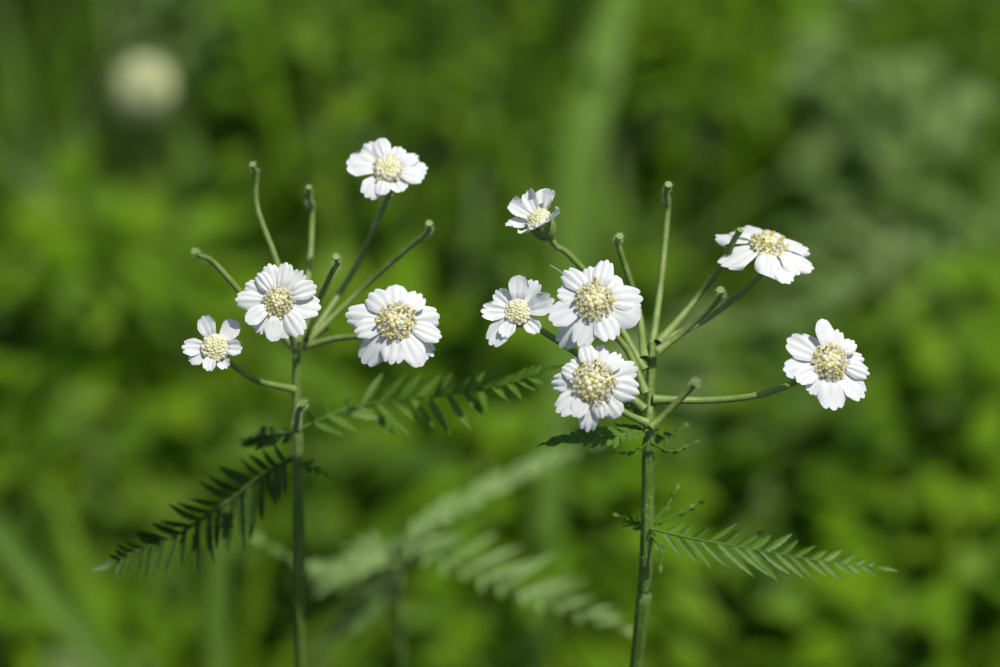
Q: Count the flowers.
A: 10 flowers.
